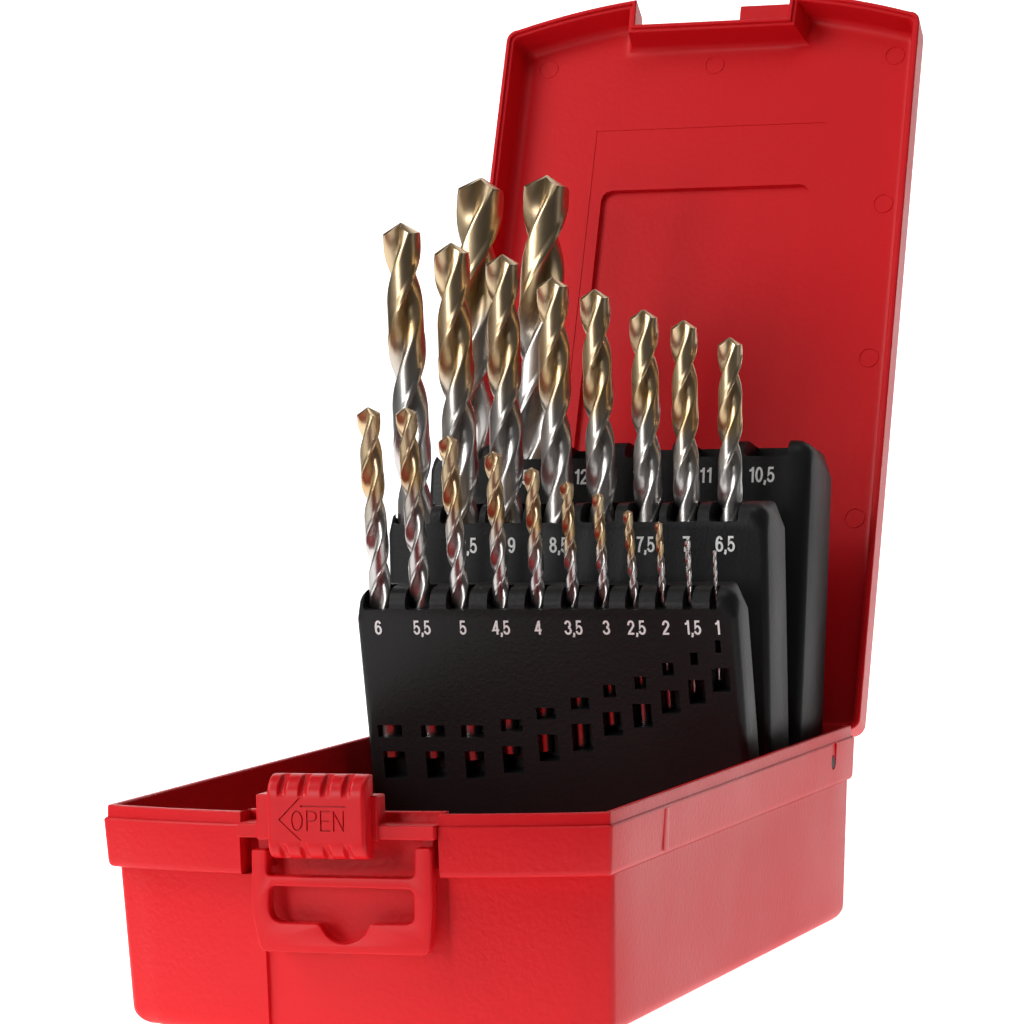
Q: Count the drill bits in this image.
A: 21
